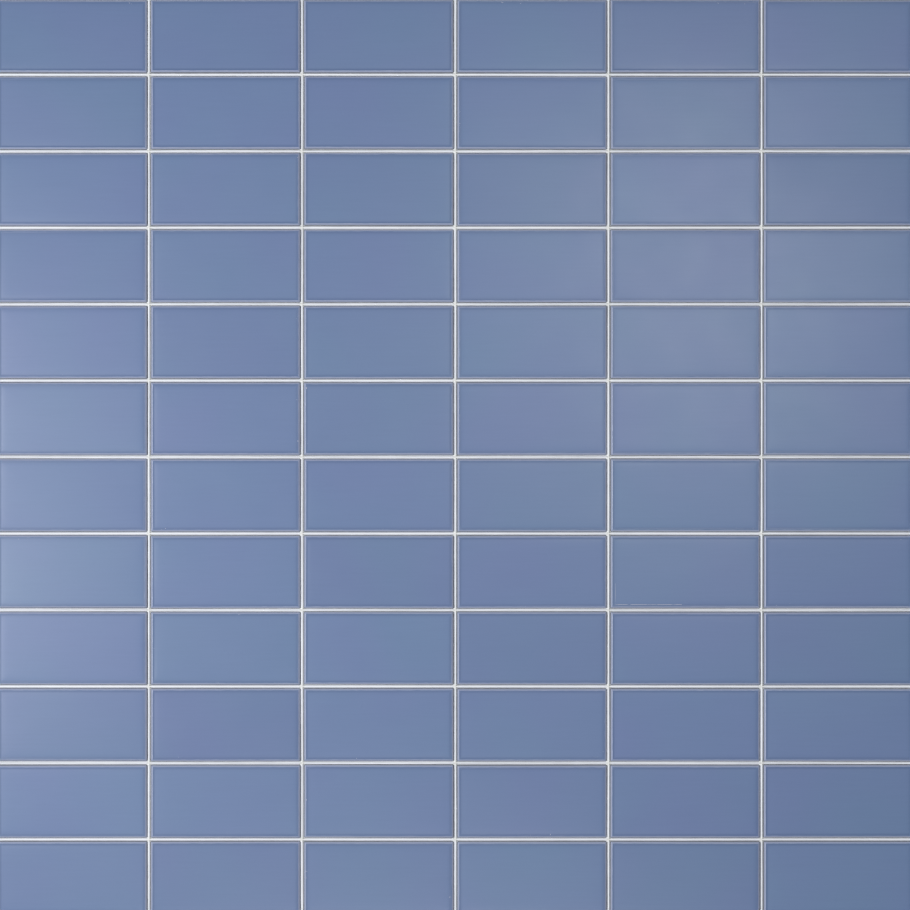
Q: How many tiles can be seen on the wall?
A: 72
